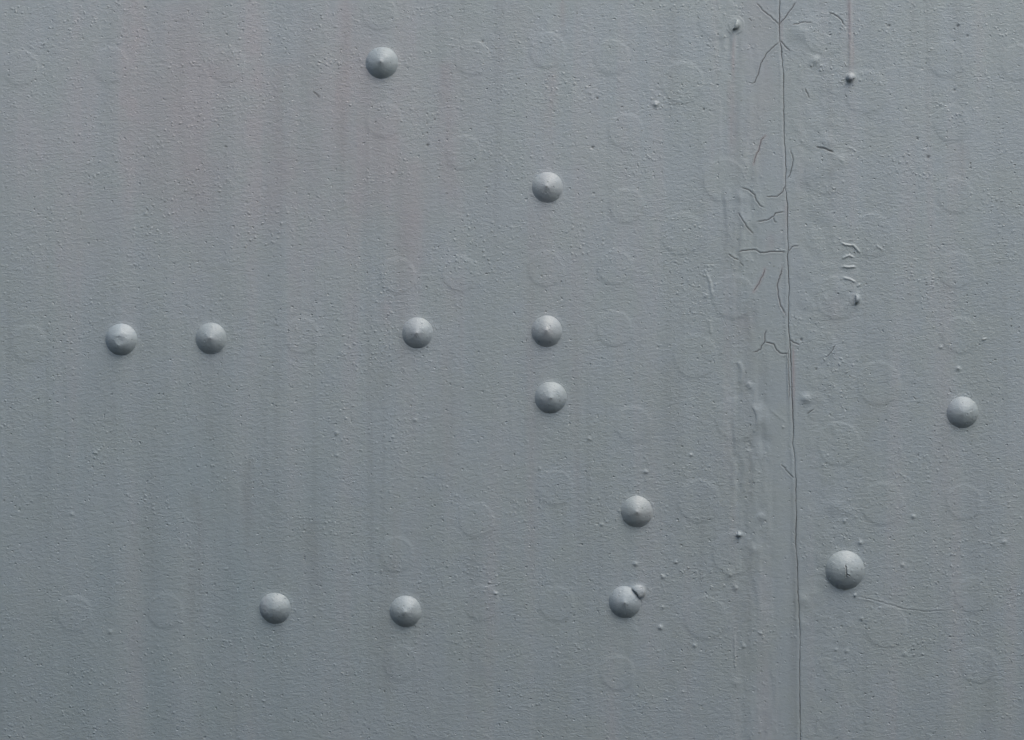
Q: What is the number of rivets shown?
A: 13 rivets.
